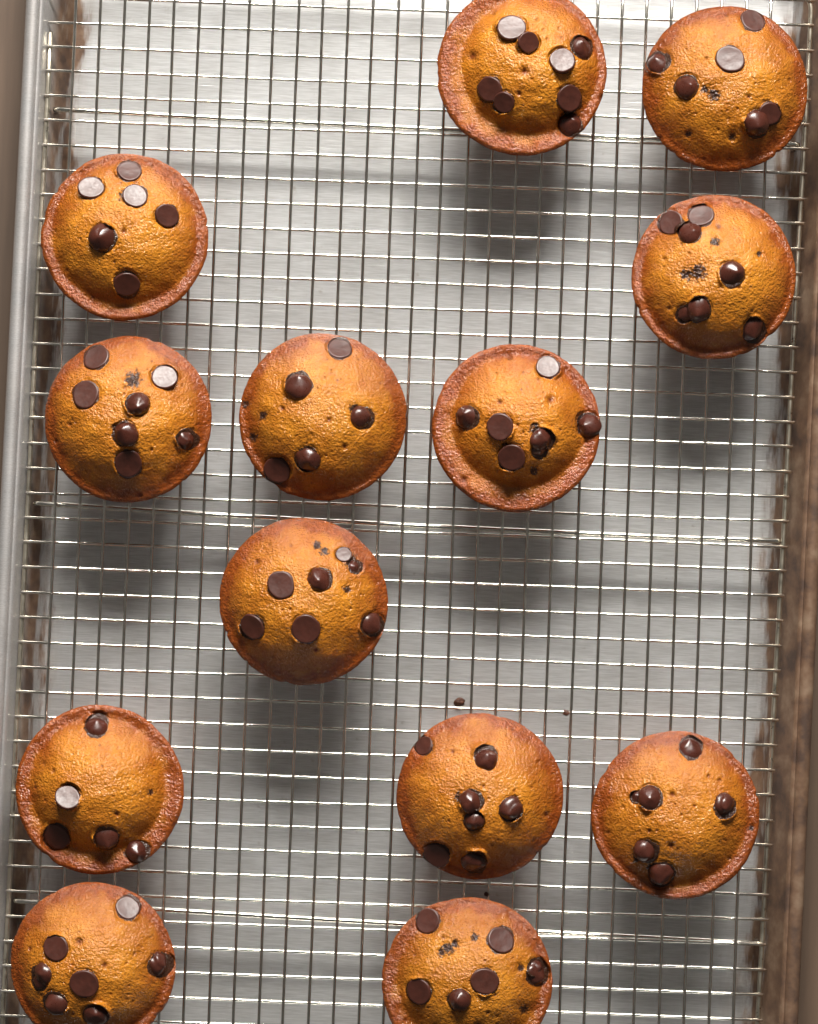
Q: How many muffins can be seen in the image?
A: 13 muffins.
